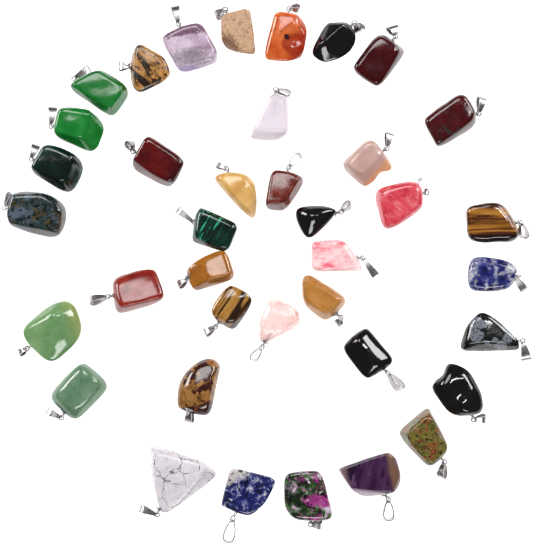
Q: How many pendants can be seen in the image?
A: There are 38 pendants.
